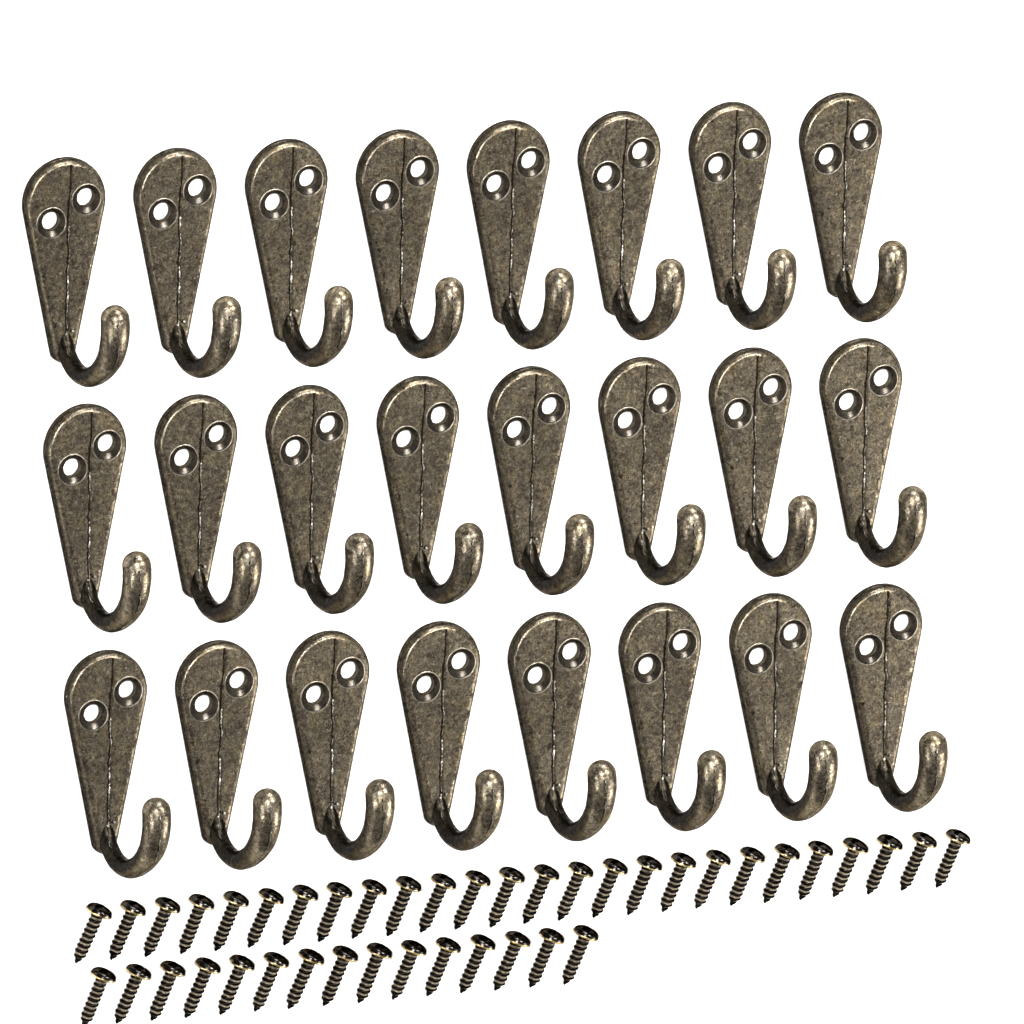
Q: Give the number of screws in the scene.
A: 41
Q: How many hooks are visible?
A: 24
